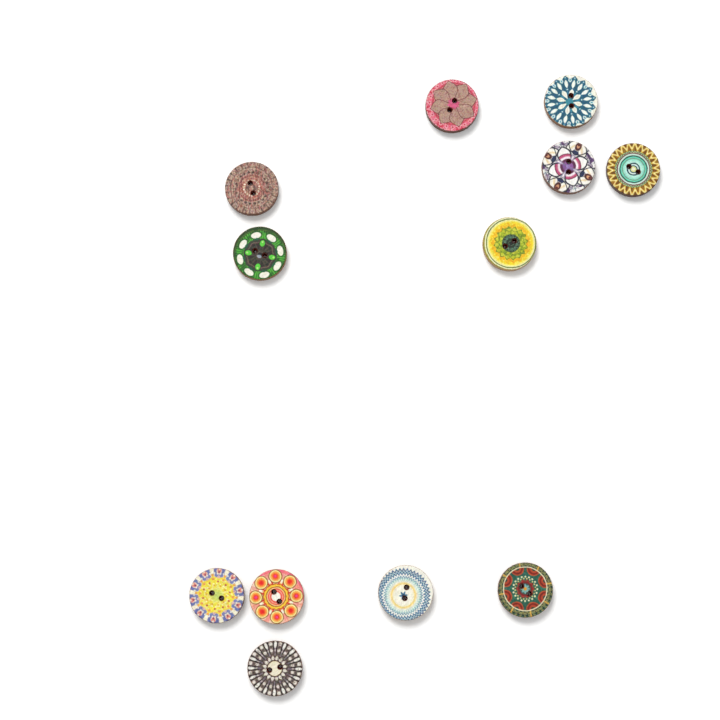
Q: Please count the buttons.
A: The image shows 12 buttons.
